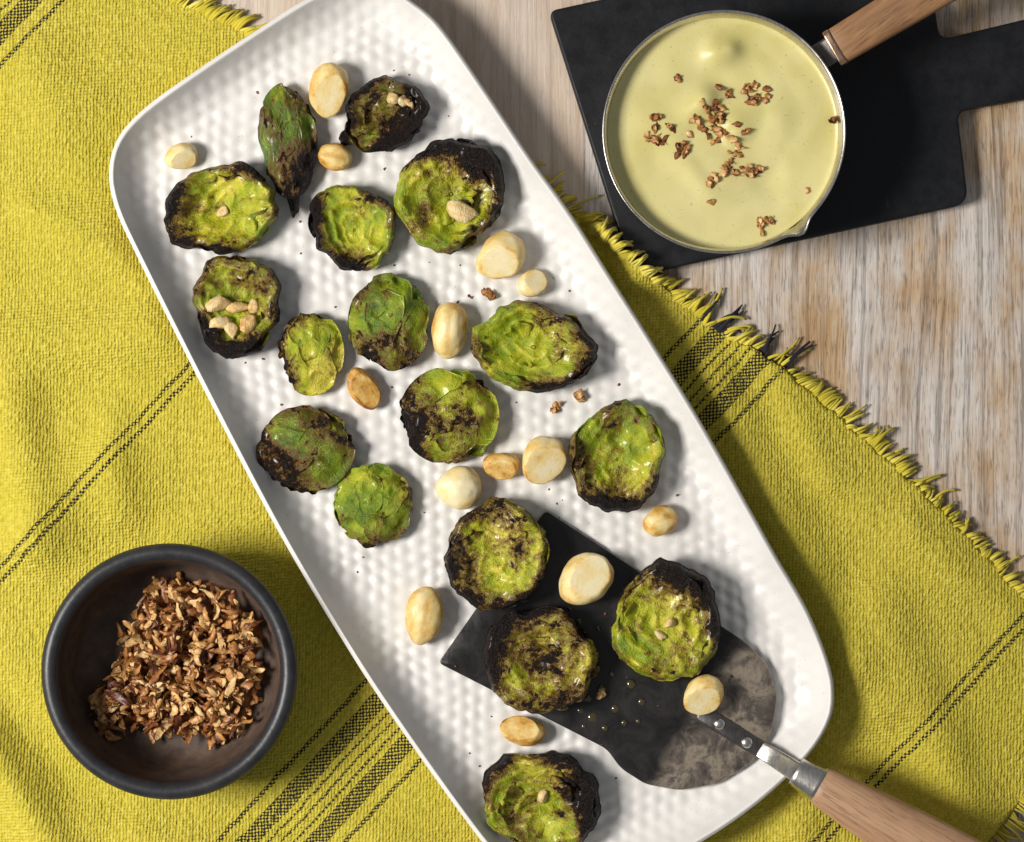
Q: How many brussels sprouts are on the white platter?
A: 17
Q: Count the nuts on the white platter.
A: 15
